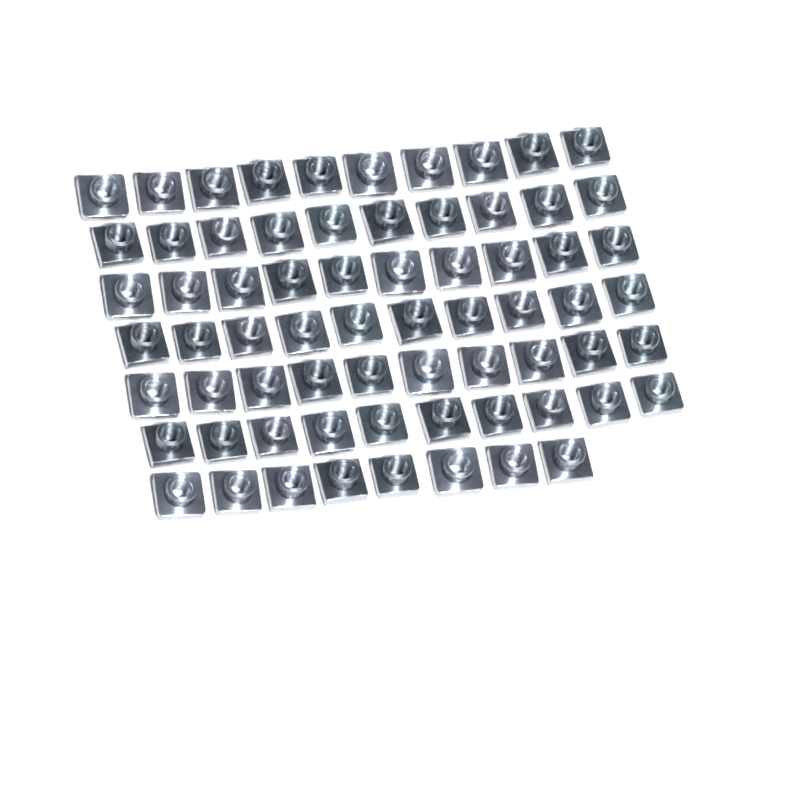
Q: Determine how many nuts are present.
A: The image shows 68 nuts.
